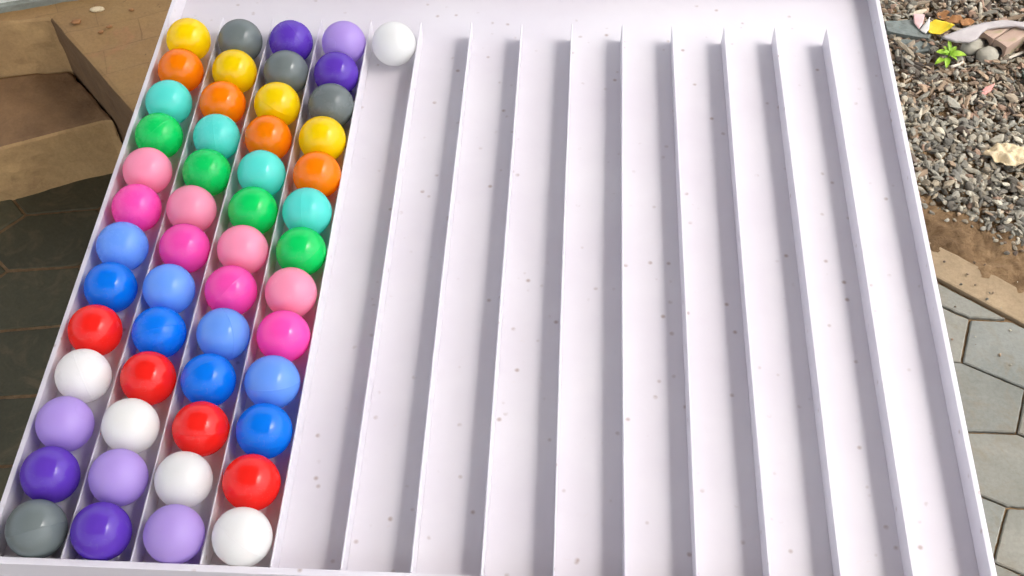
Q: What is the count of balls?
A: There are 53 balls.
